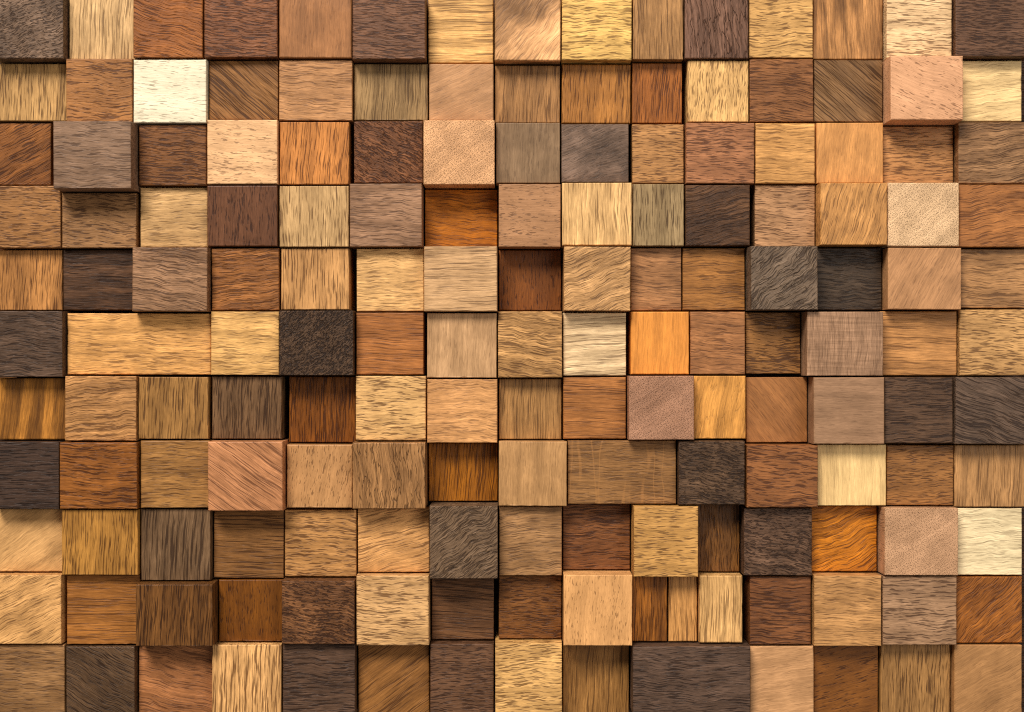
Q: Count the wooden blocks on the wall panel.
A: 163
